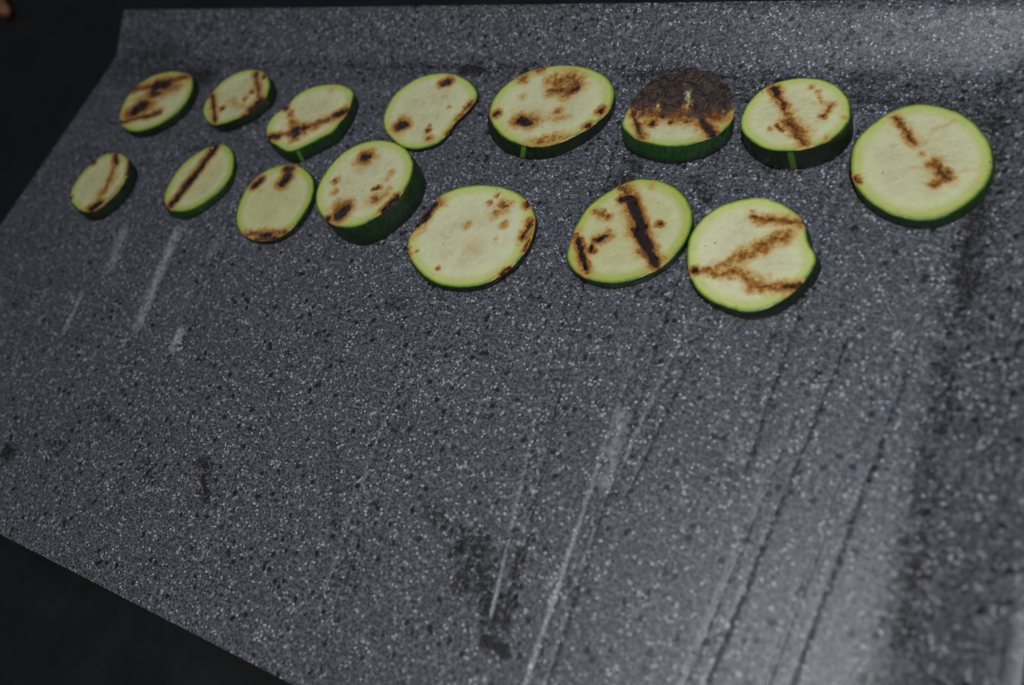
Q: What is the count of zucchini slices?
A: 15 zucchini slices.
